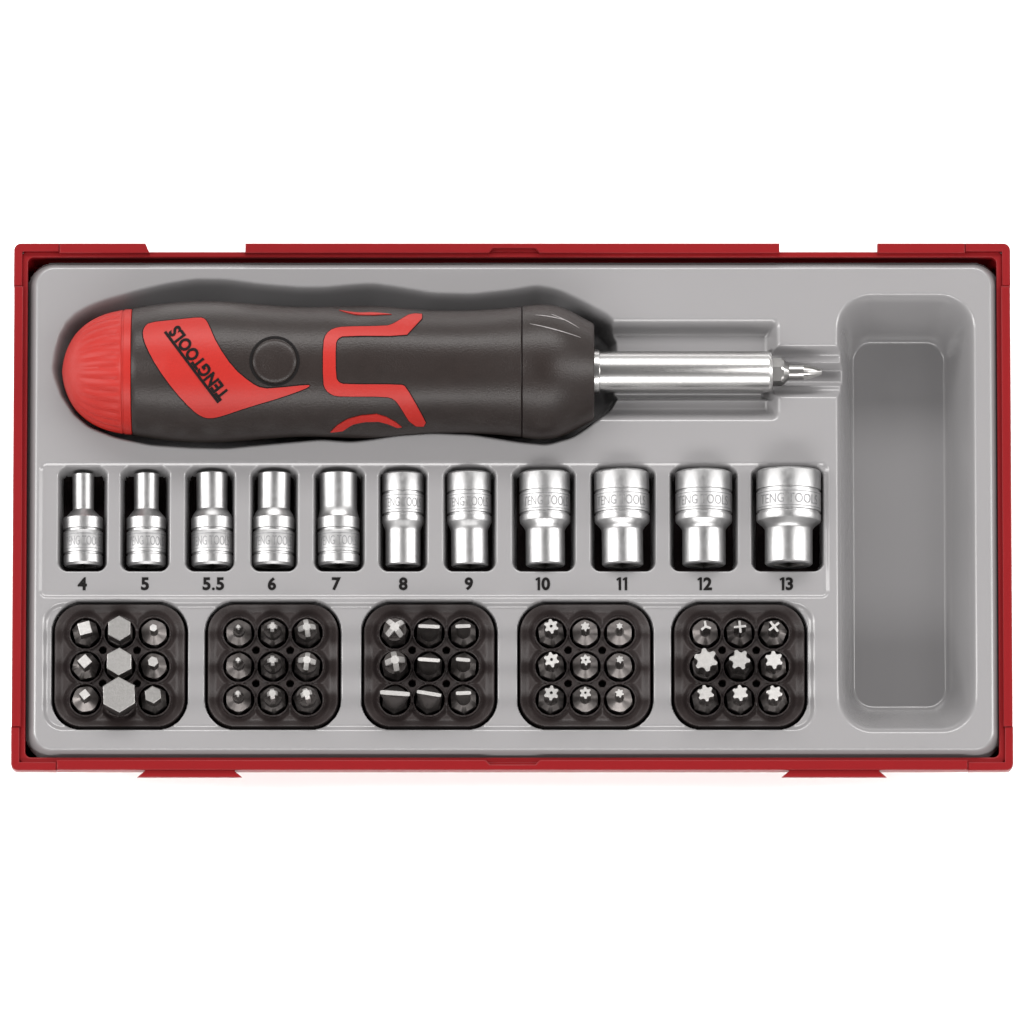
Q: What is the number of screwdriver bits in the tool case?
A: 46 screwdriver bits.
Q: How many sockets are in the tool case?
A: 11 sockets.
